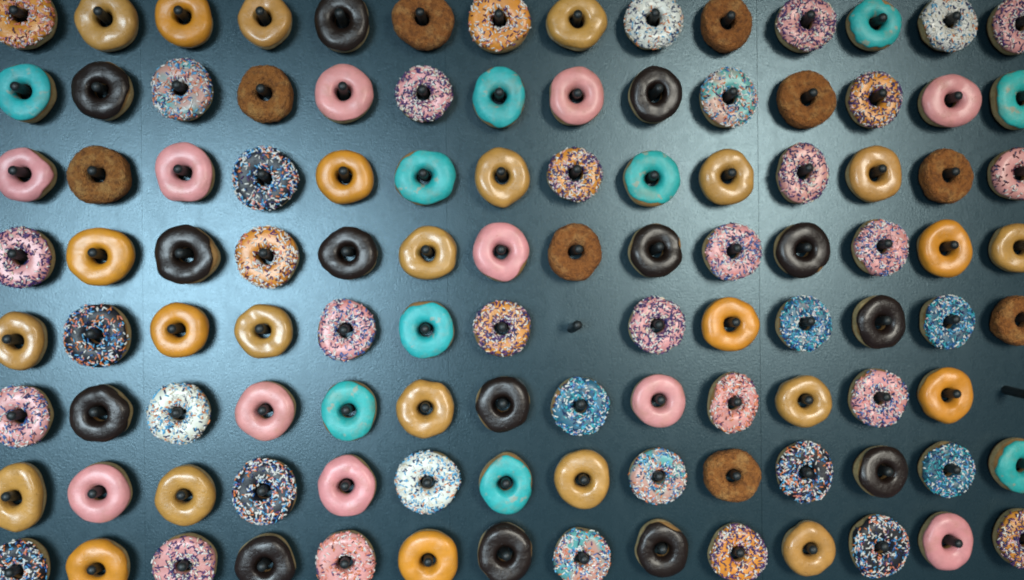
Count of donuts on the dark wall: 110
